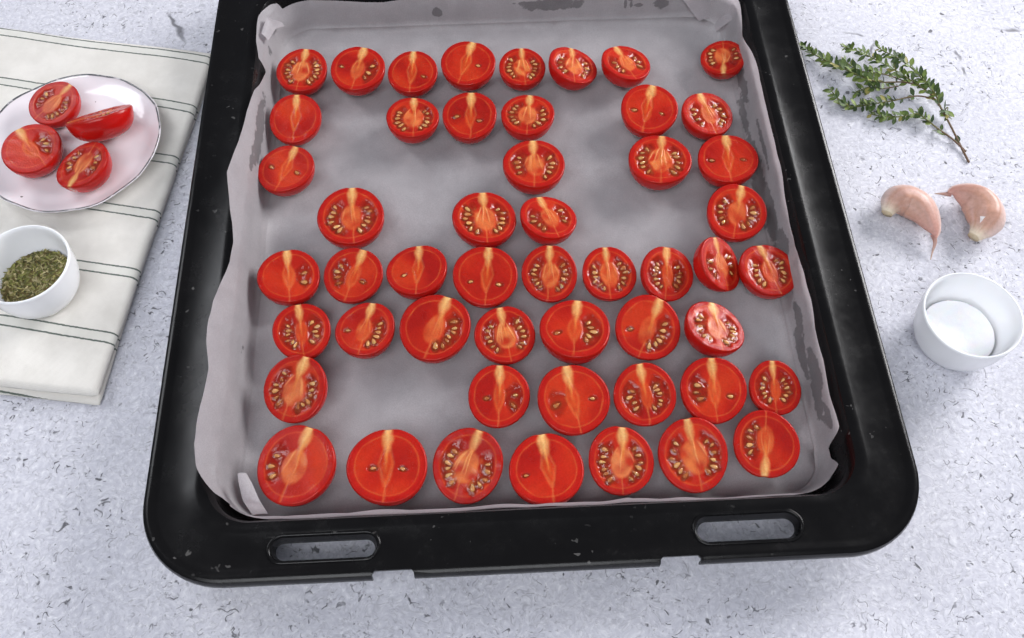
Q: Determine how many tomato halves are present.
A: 55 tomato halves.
